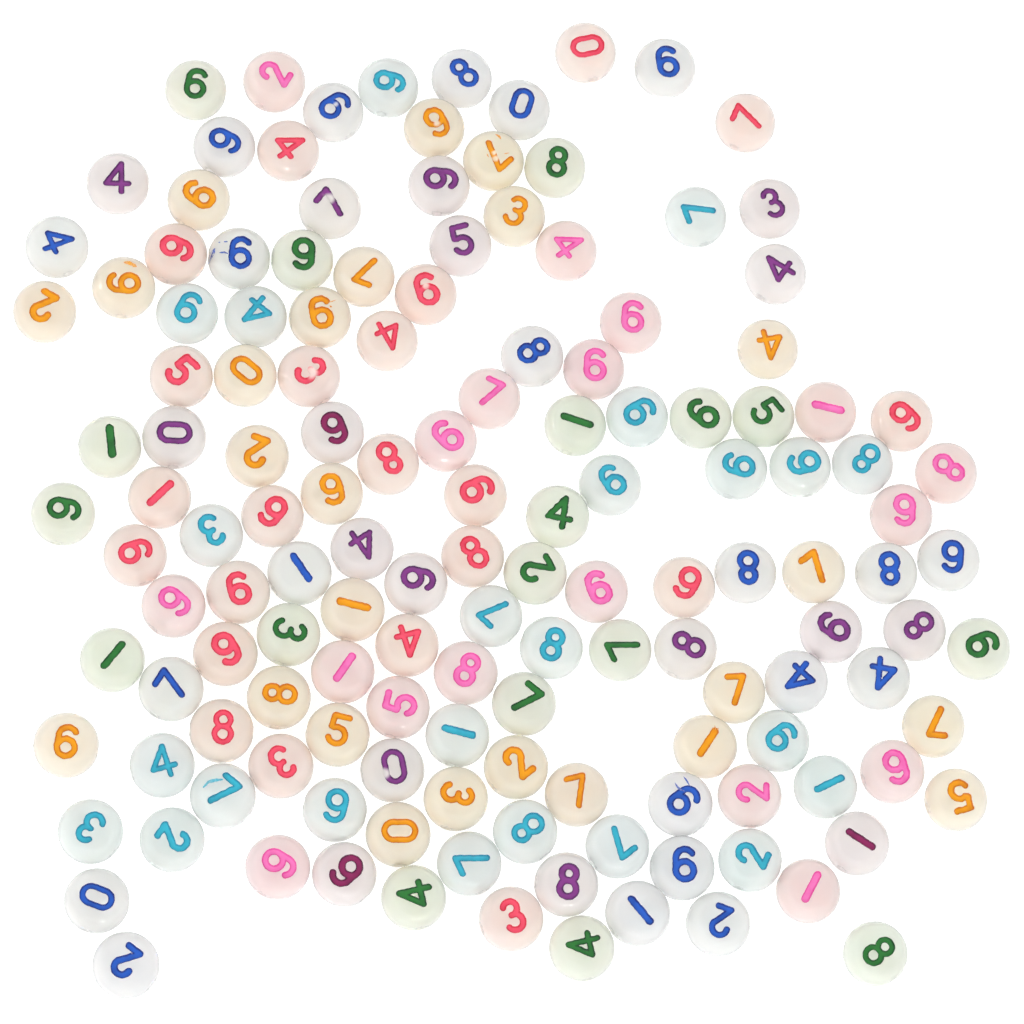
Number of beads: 145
